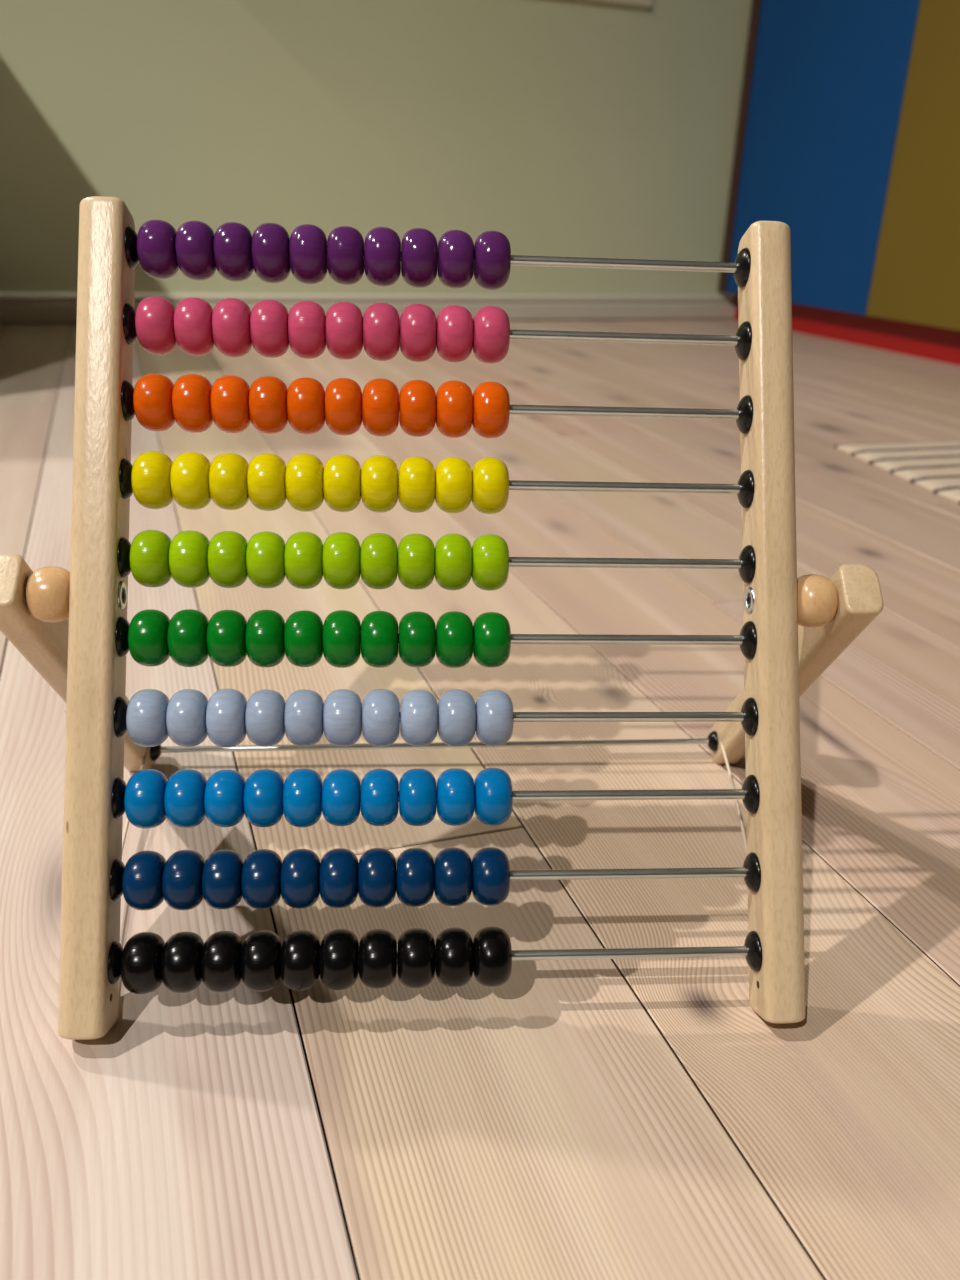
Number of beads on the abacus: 100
